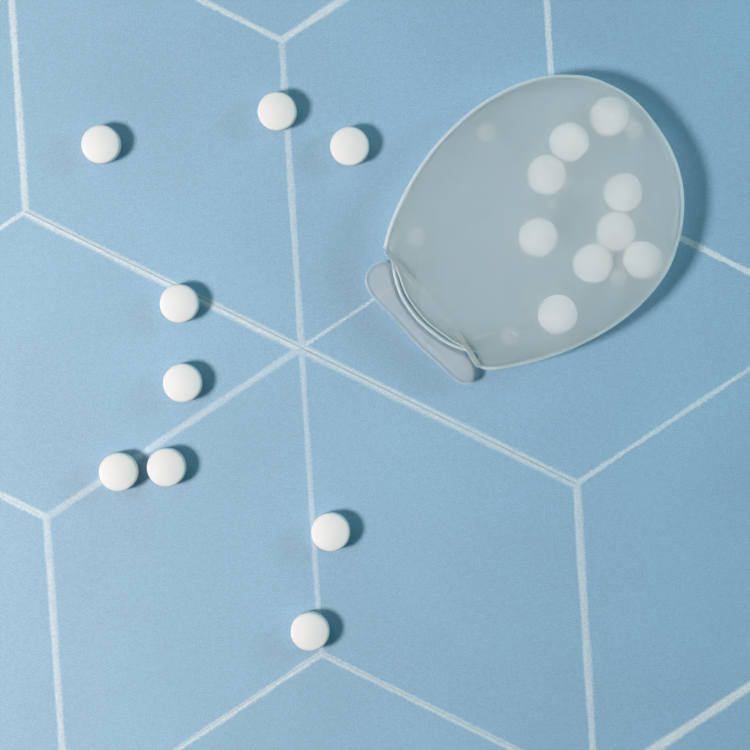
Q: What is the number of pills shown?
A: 18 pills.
